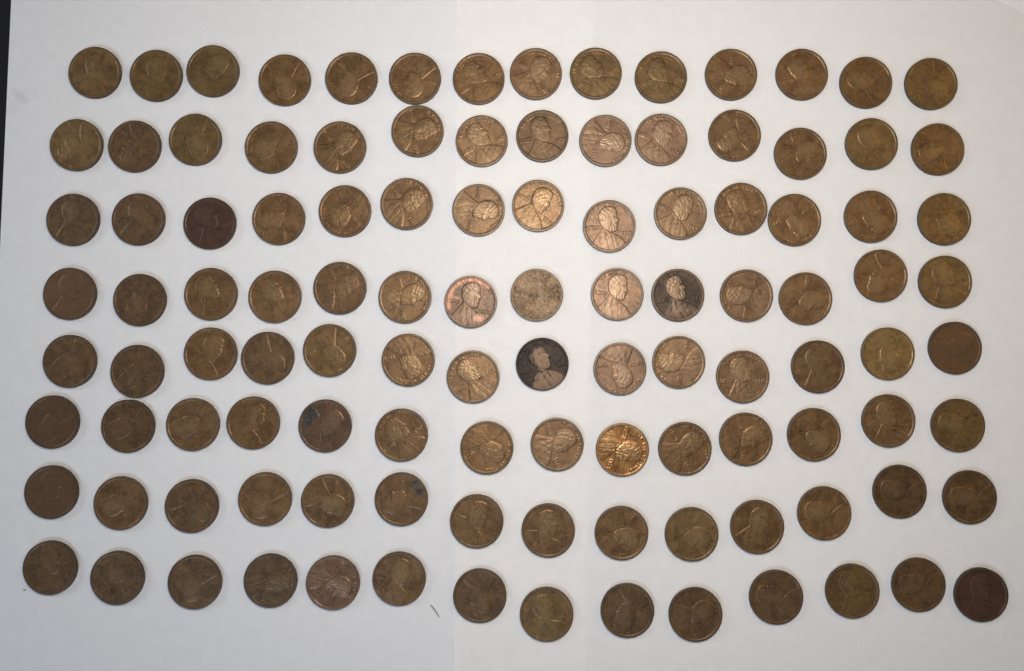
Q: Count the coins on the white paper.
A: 112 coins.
